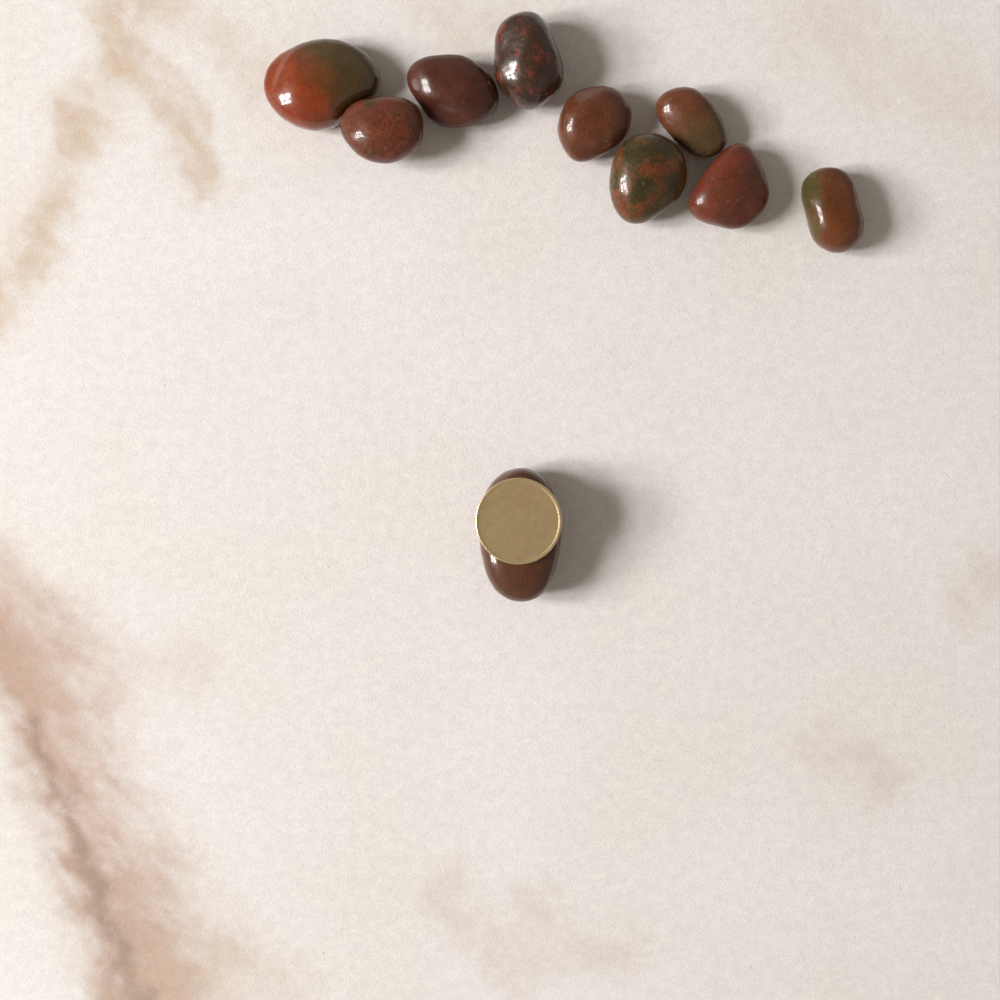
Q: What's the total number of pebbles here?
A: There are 10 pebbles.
